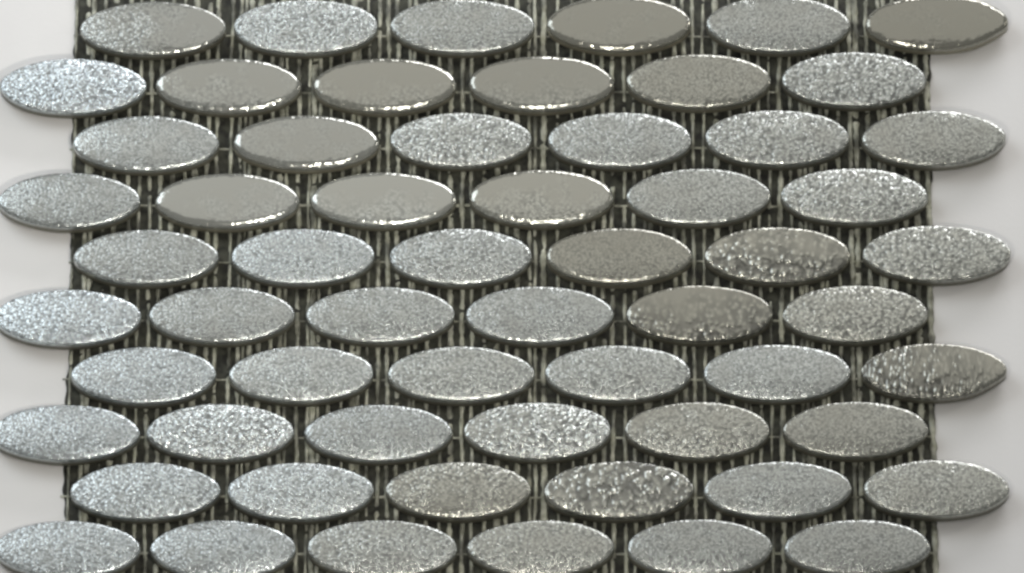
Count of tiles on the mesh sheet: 60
